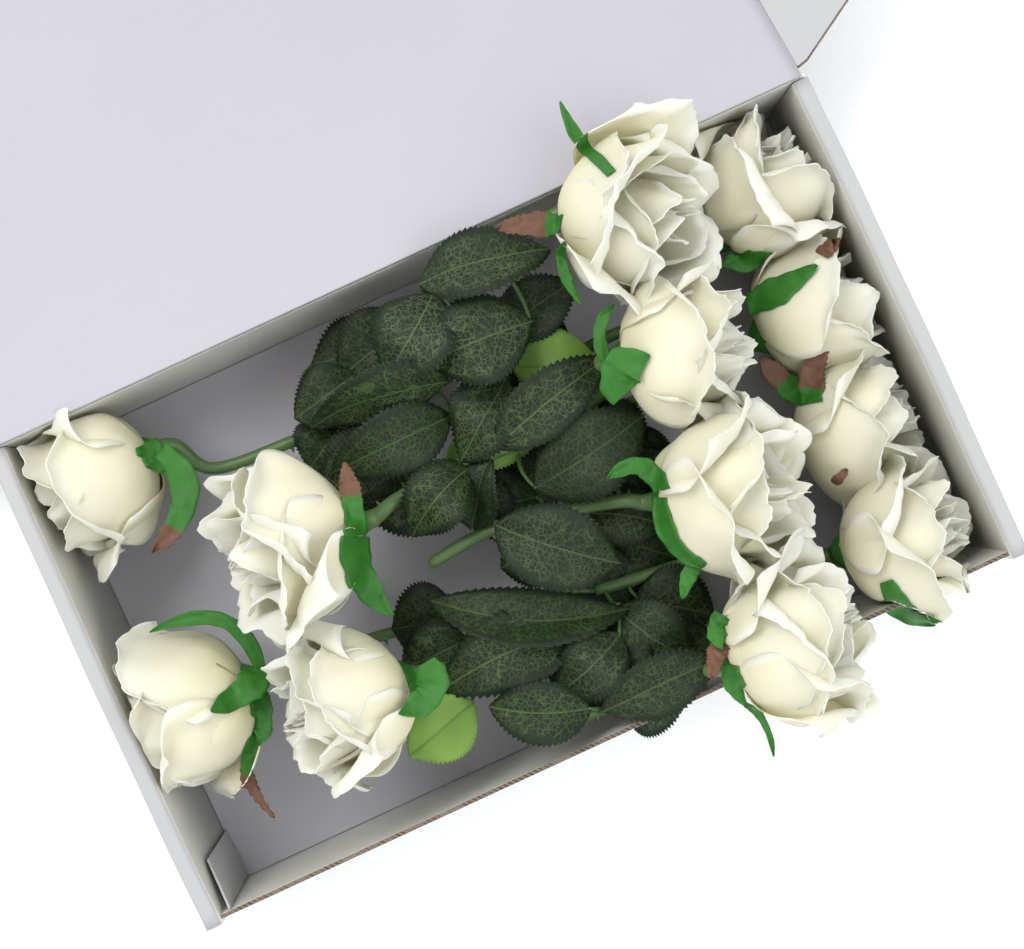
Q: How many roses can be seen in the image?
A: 12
